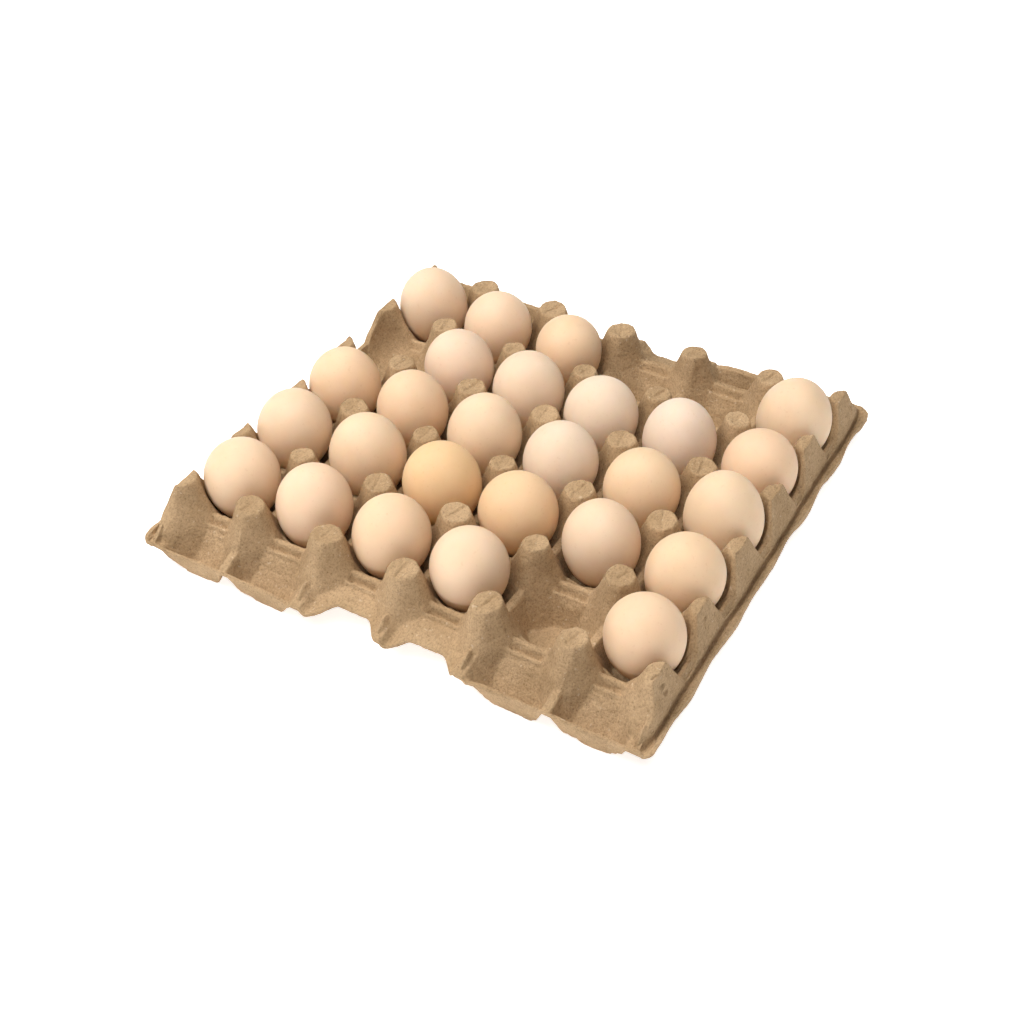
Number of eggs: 26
